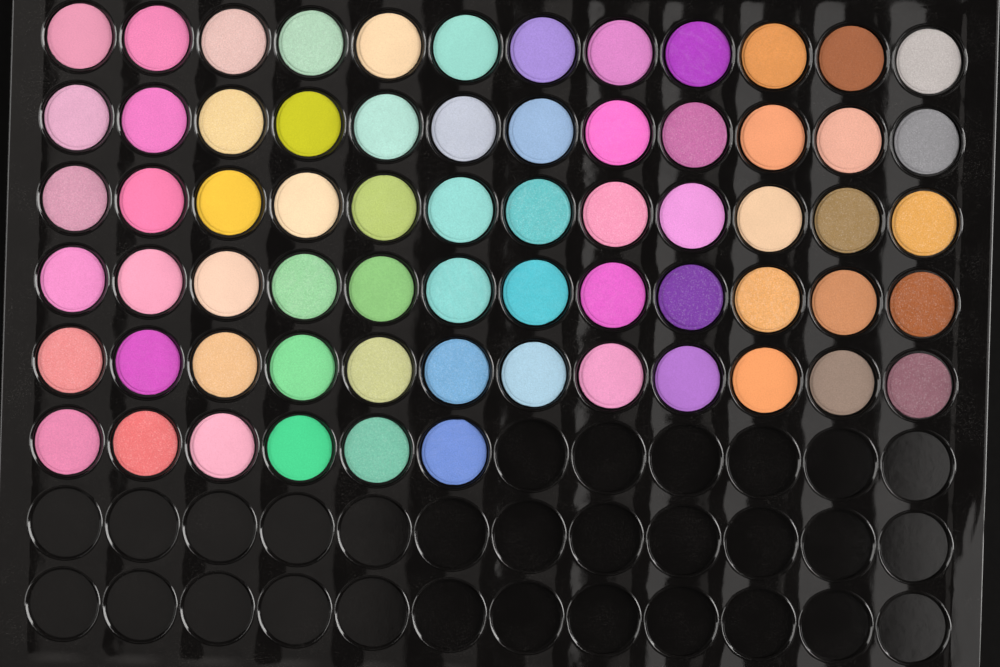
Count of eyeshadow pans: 66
